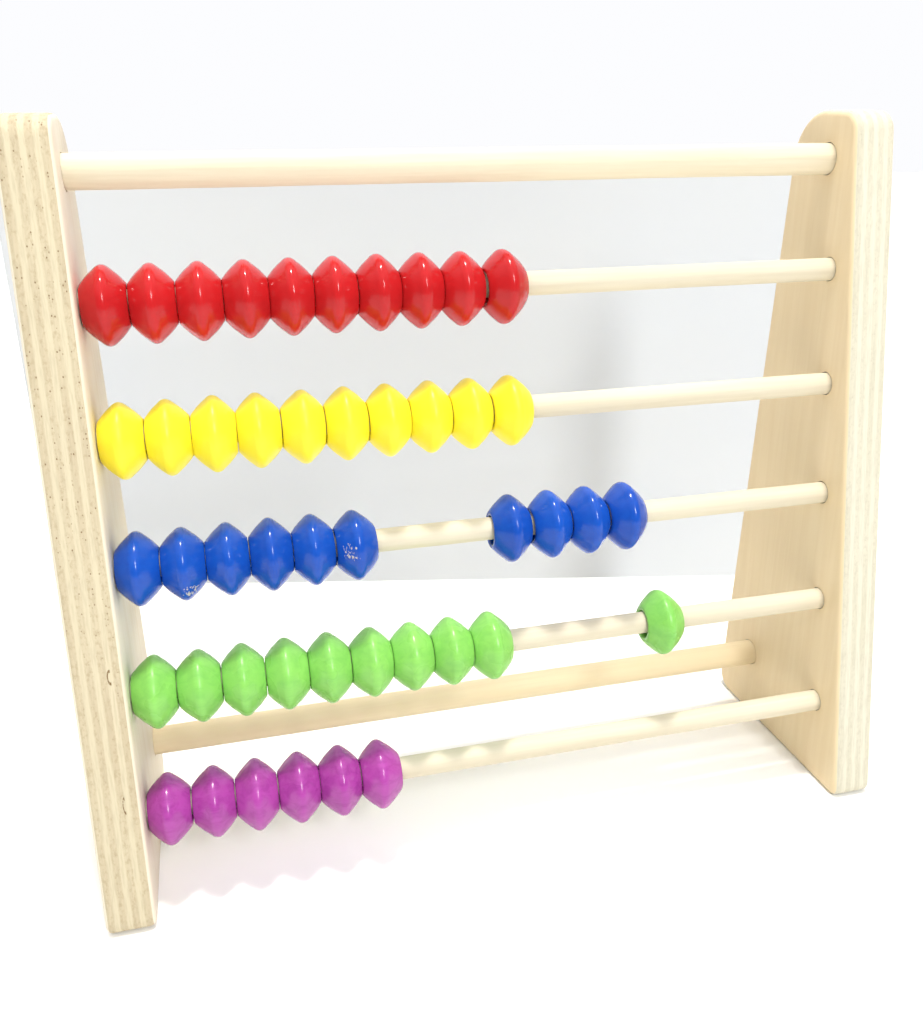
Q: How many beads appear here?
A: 46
